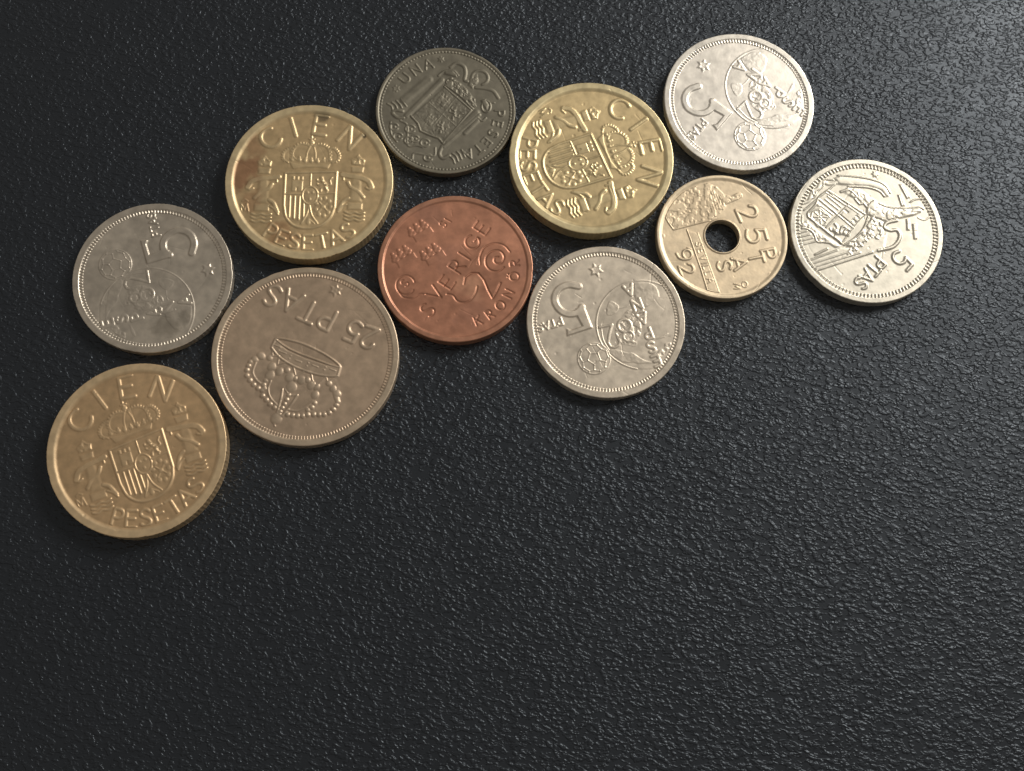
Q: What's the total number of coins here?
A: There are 11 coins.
